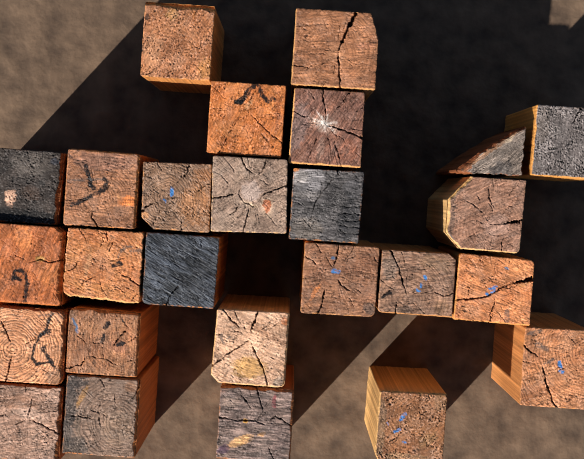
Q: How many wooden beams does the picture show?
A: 26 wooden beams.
